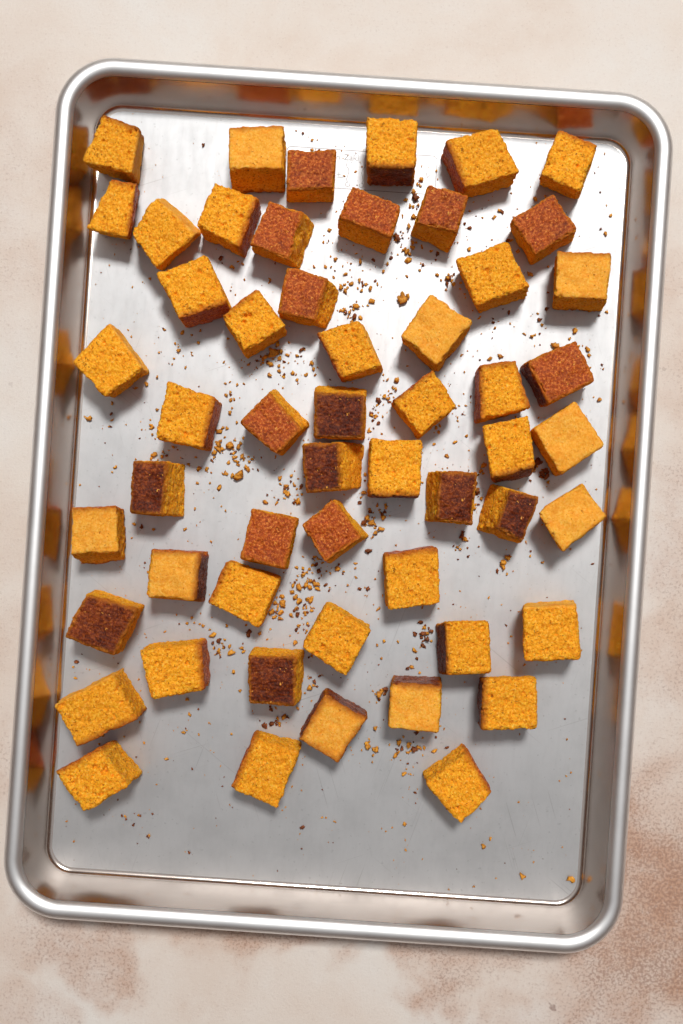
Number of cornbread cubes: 54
